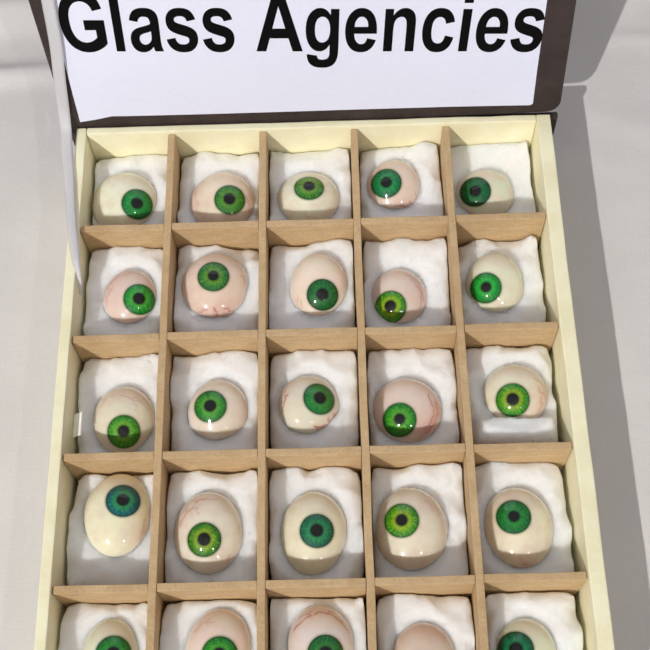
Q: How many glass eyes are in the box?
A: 25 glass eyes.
